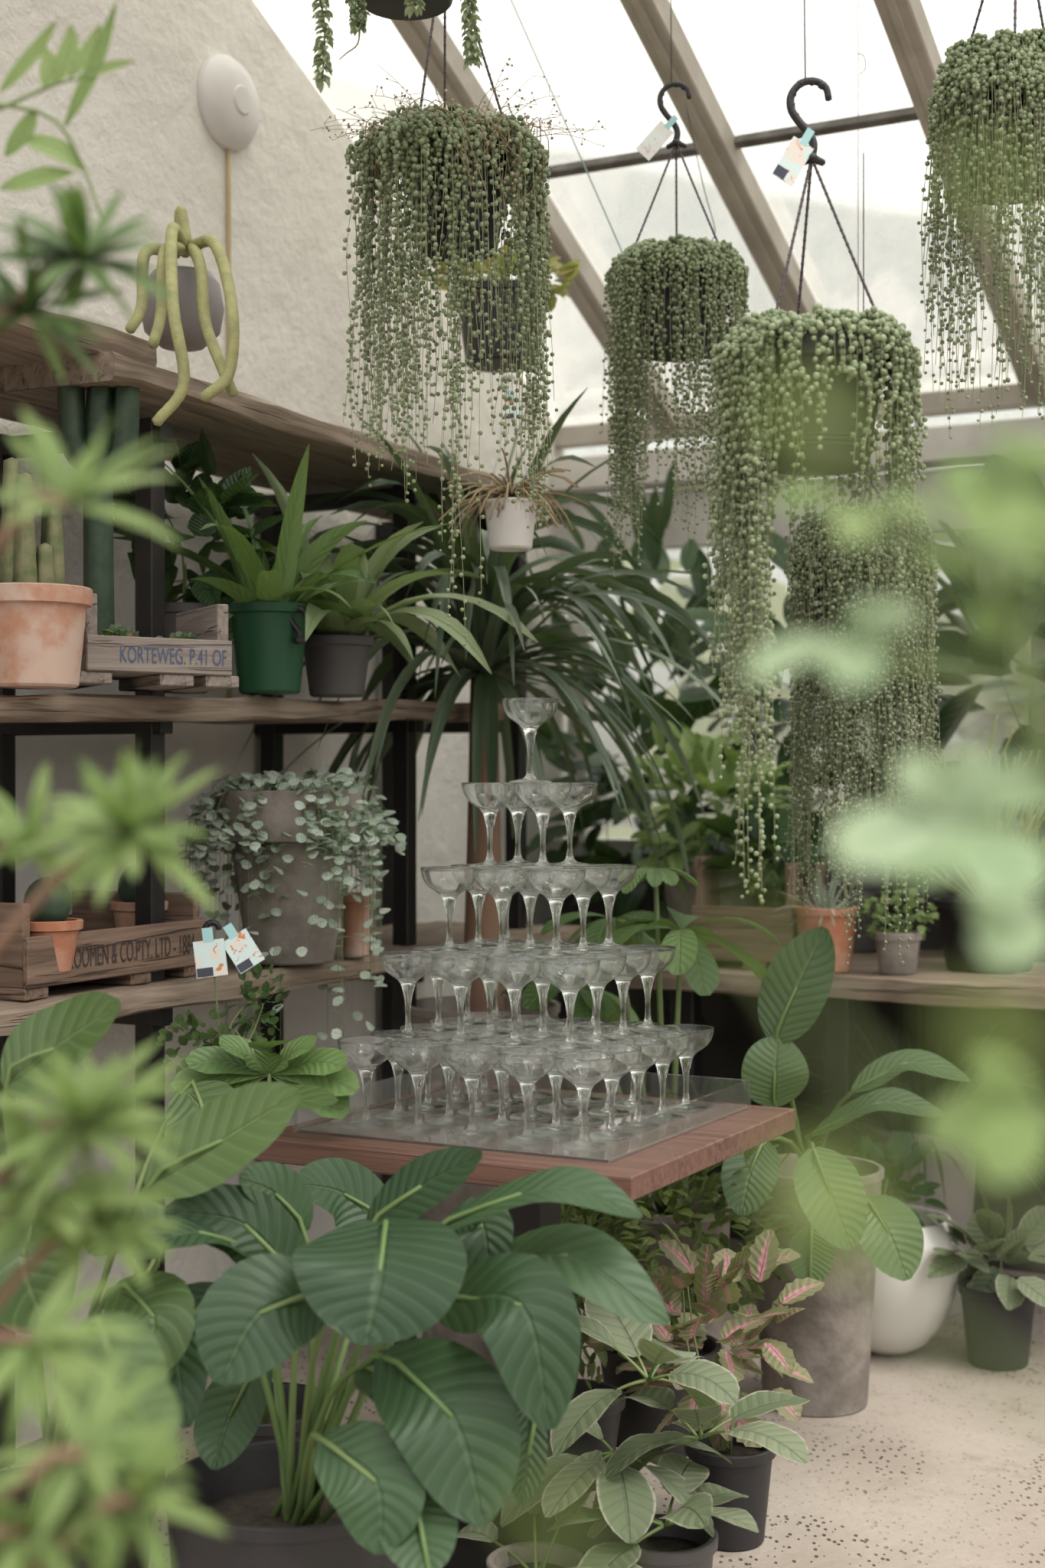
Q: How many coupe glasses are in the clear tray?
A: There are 55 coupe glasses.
